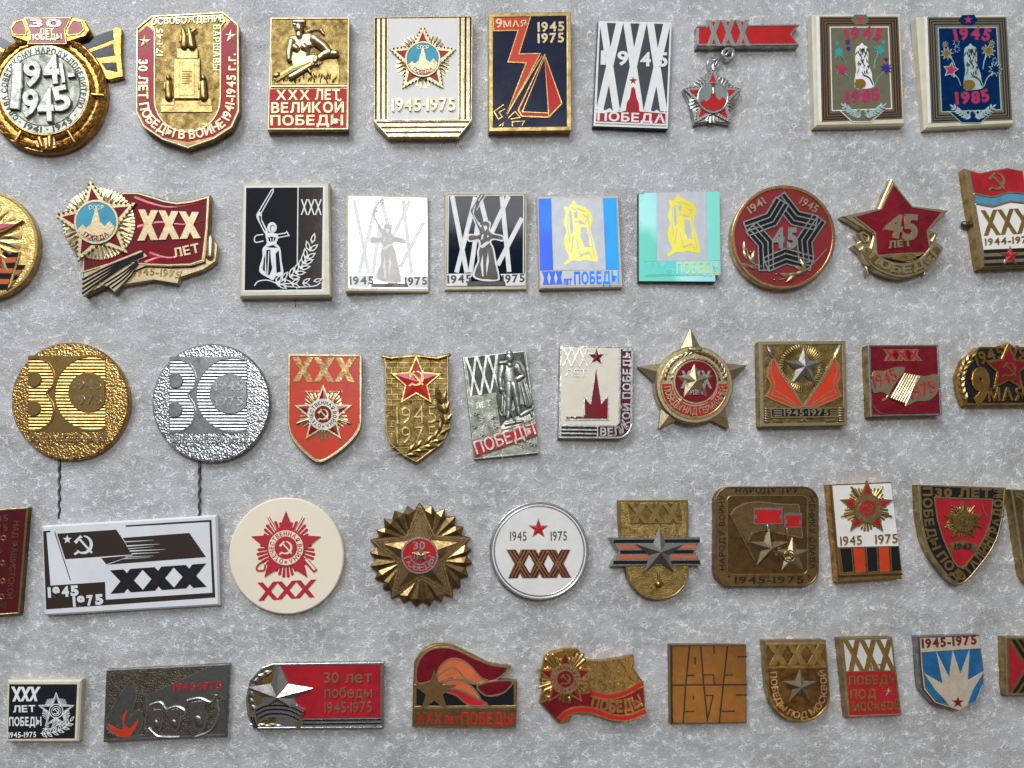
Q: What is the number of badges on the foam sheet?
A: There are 49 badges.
